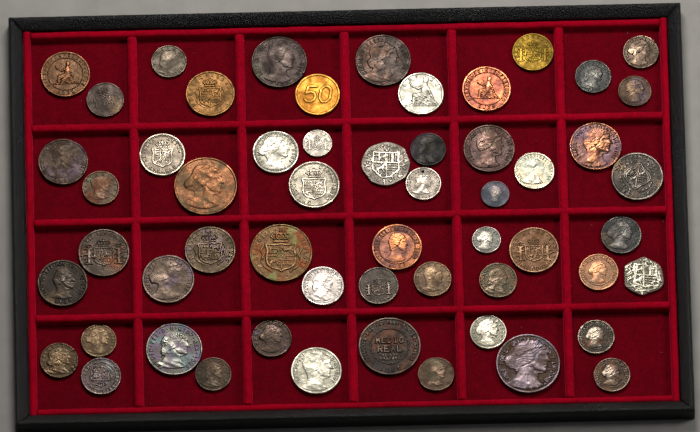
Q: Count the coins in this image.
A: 56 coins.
